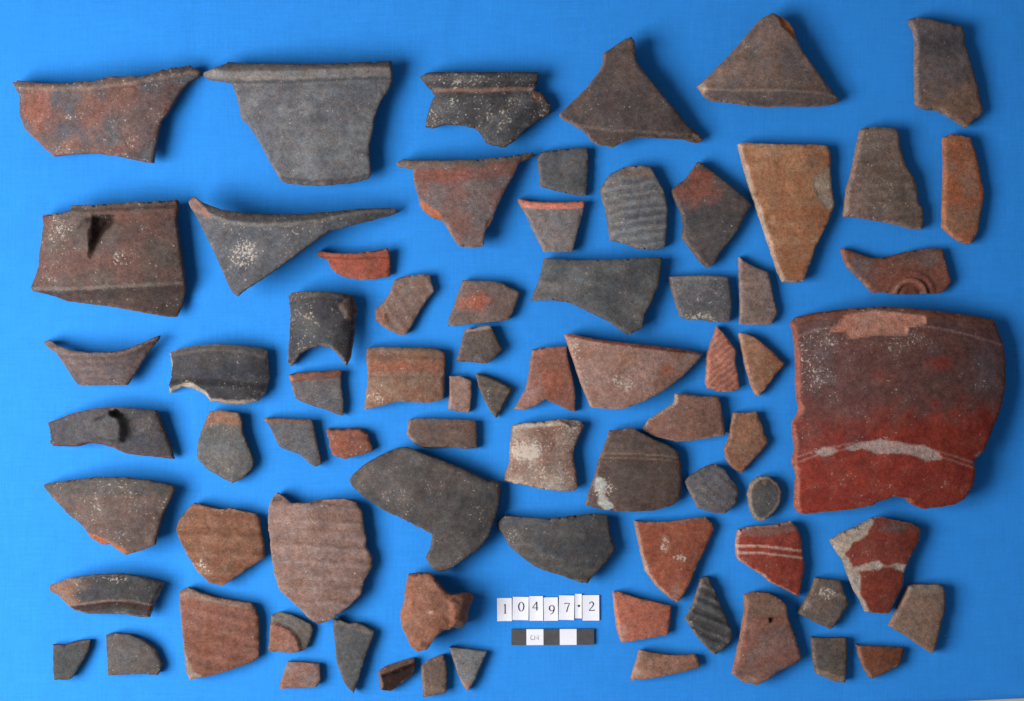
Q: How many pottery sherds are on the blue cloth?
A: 74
